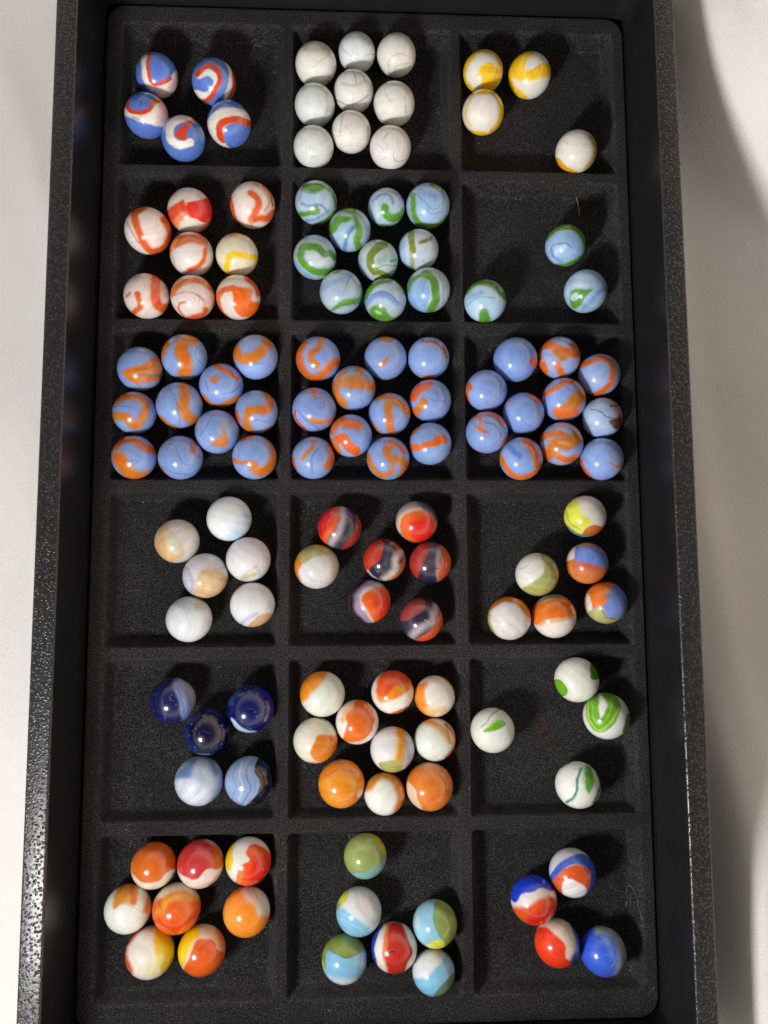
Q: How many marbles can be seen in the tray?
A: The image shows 128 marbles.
